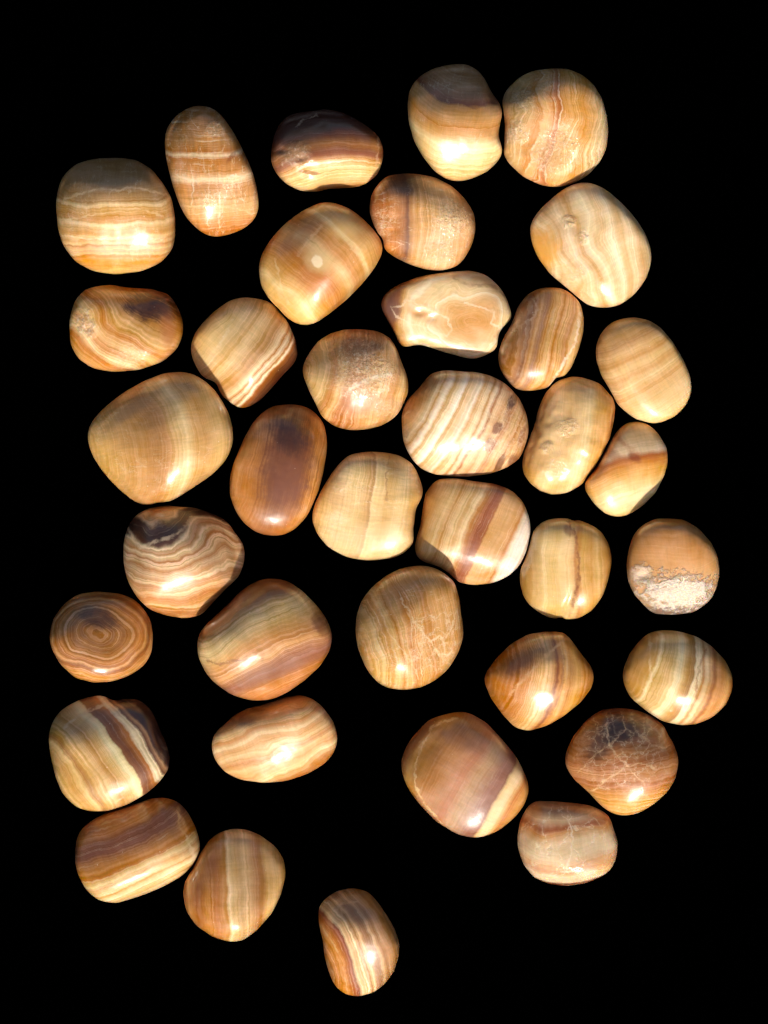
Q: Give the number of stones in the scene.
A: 37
